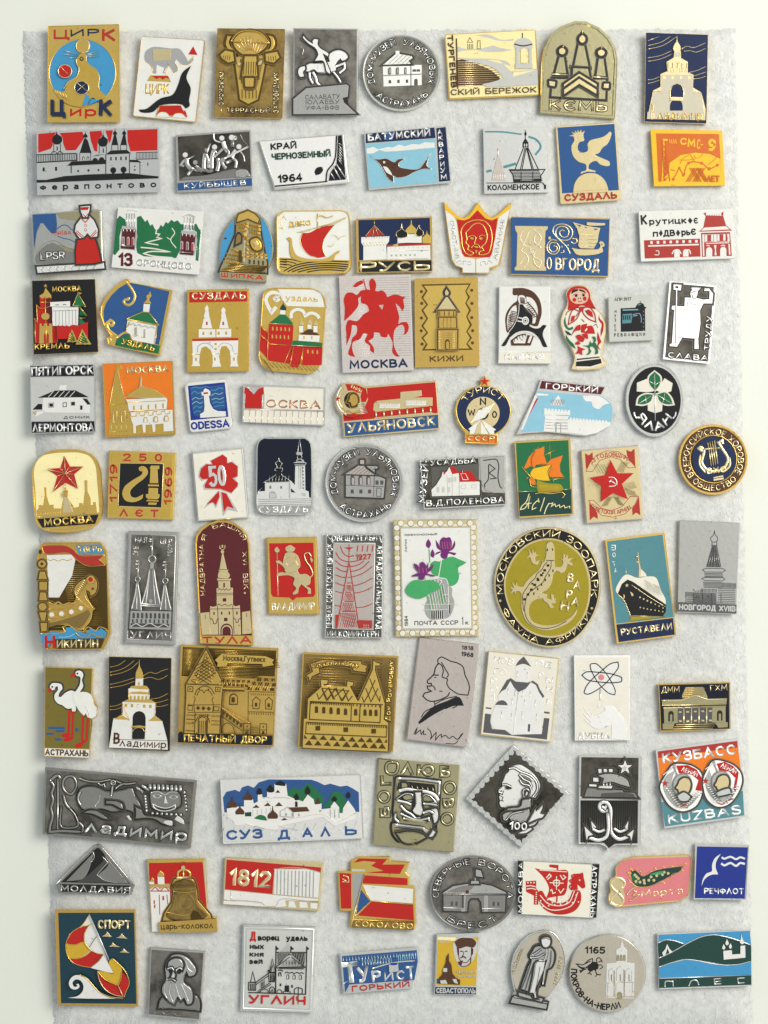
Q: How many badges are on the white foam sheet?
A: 89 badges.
